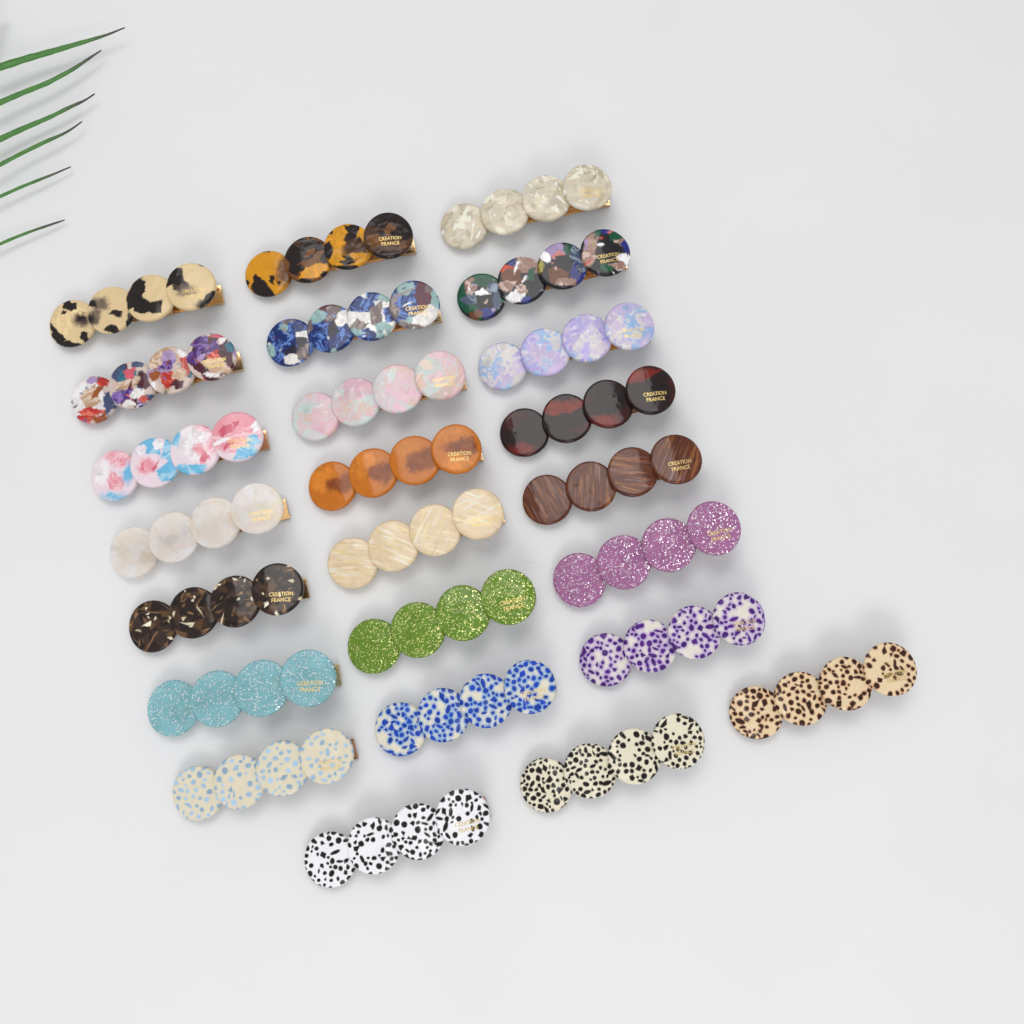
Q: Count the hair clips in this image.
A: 24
